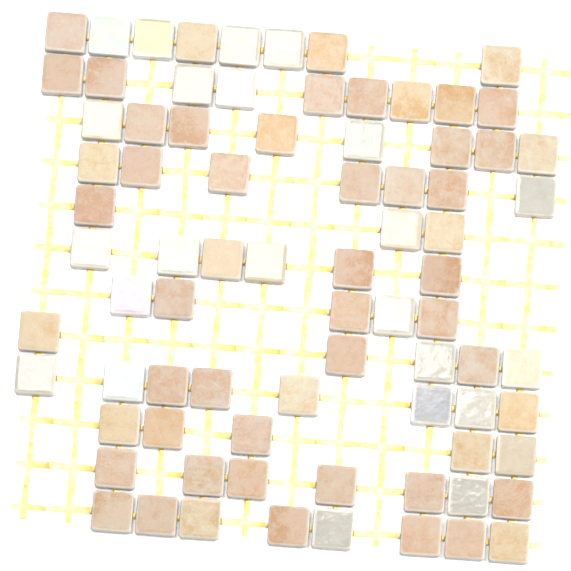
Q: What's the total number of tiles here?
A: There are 79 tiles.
